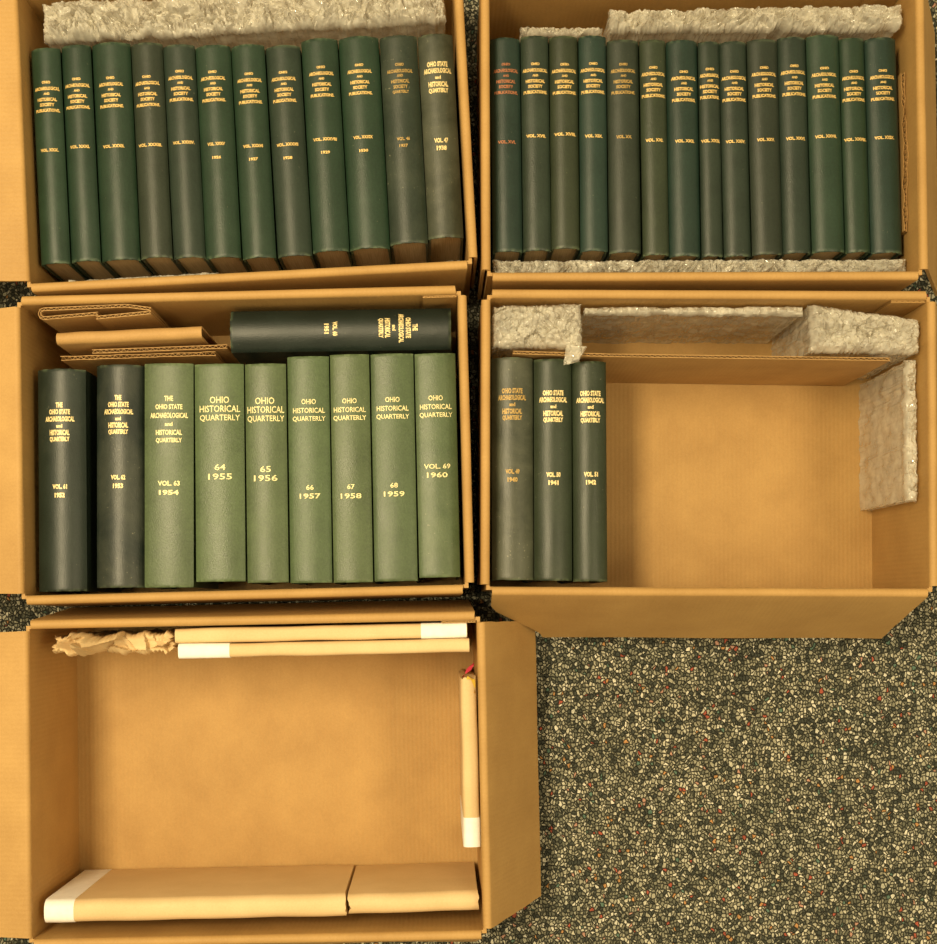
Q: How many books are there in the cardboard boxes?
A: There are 39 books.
